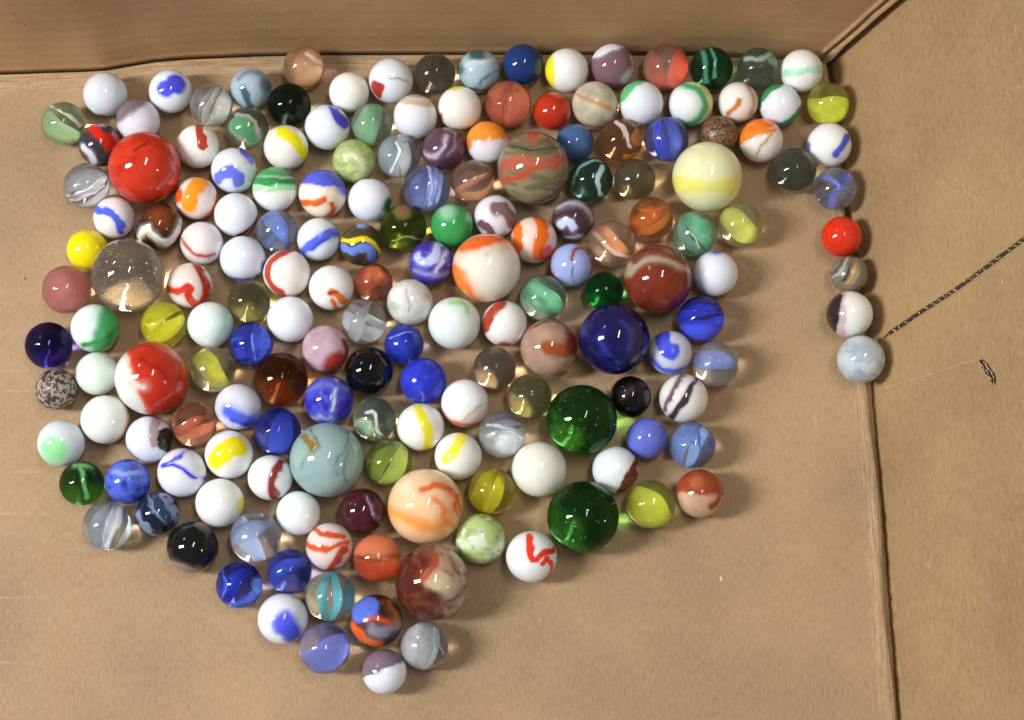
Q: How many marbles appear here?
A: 173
